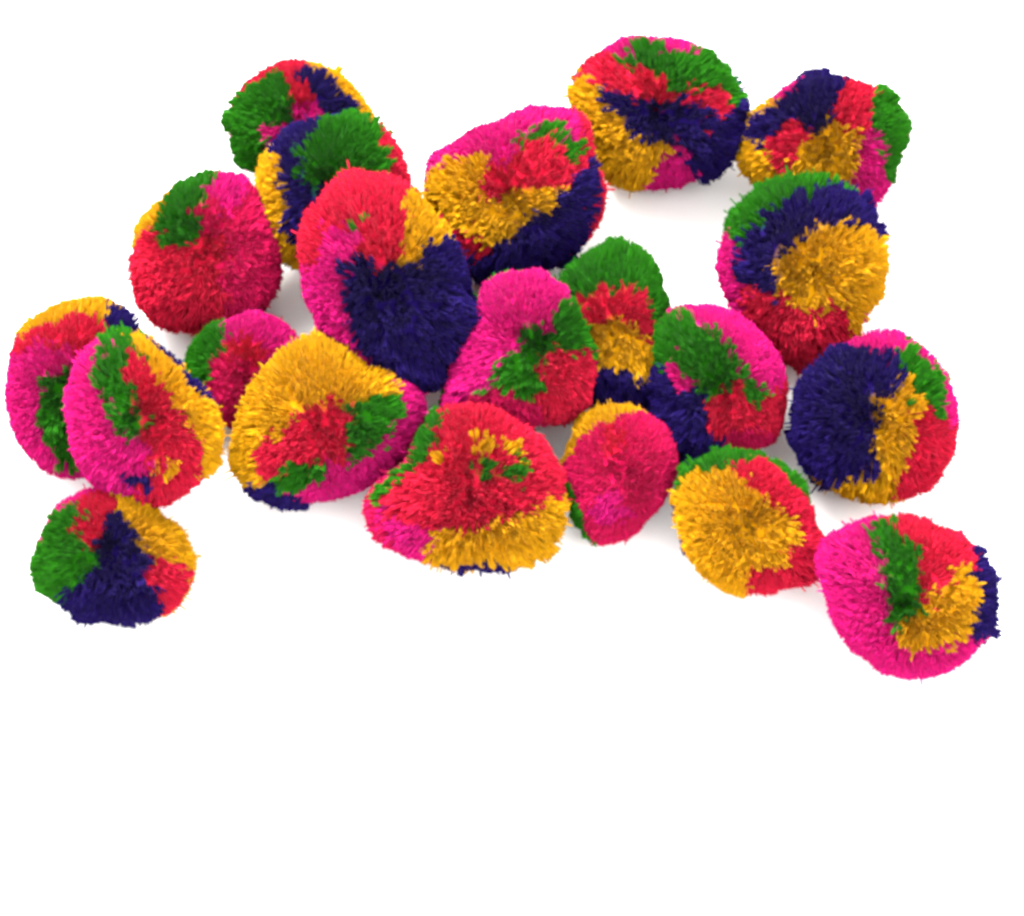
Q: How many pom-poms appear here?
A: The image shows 21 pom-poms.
